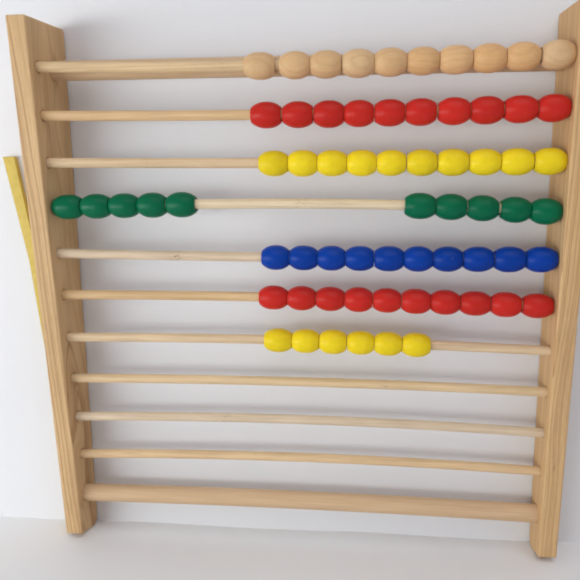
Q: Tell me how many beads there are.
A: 66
